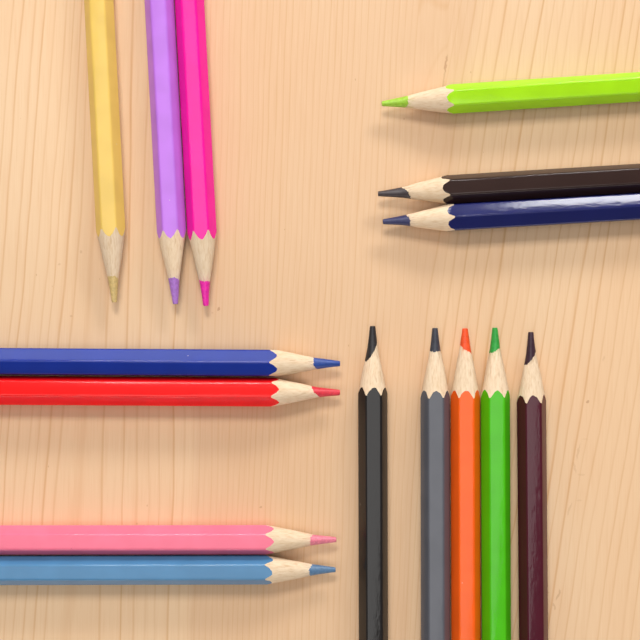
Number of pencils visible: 15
